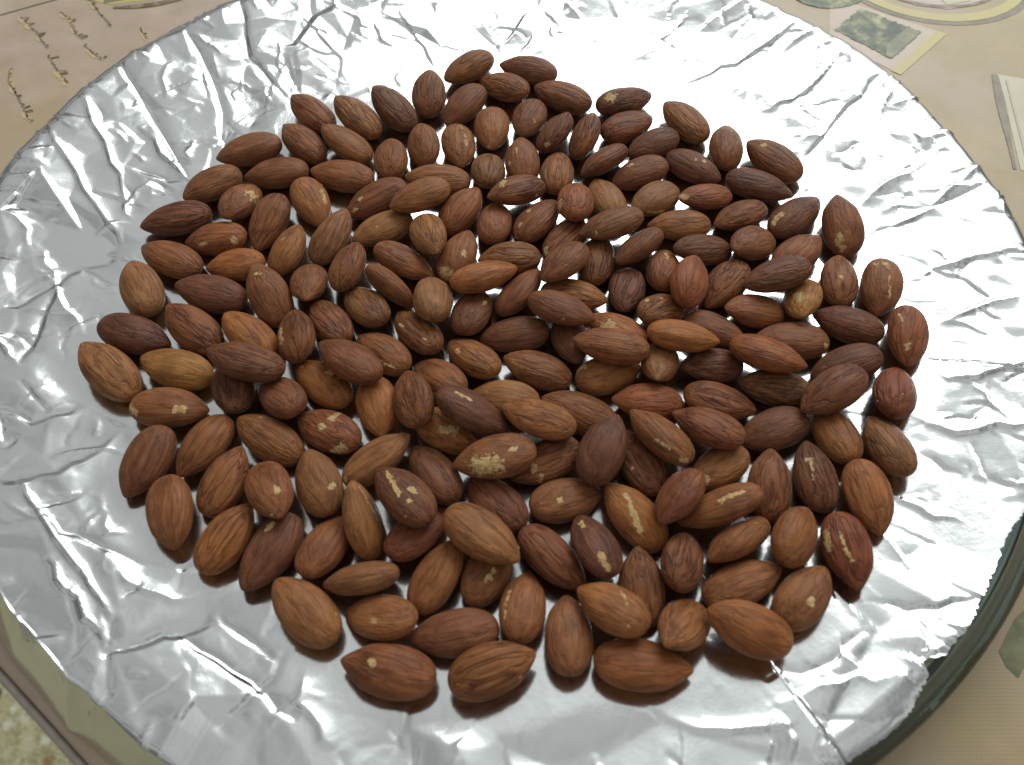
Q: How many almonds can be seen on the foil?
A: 197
